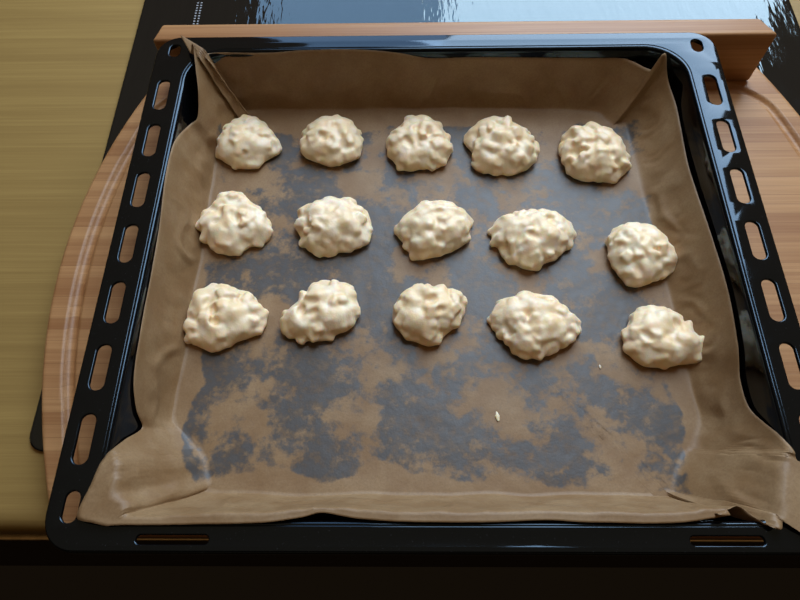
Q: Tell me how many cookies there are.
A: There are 15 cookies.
